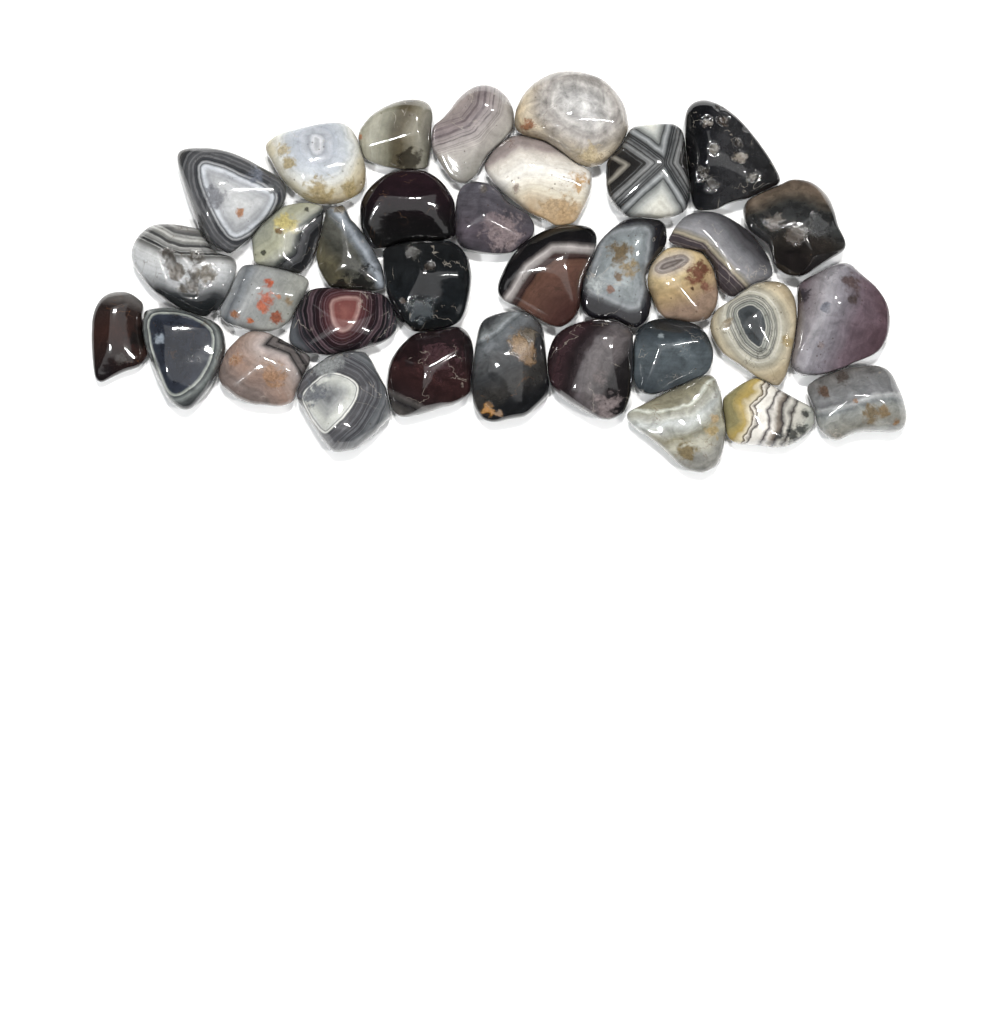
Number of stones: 34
